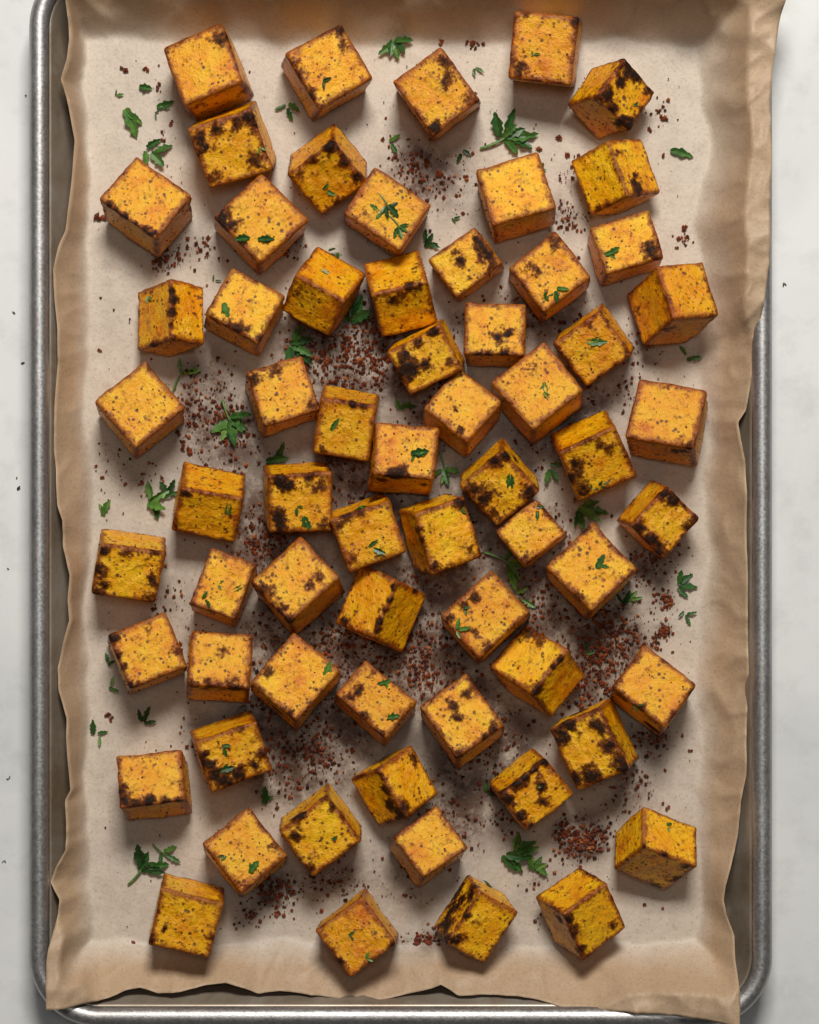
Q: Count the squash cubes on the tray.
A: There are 64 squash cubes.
